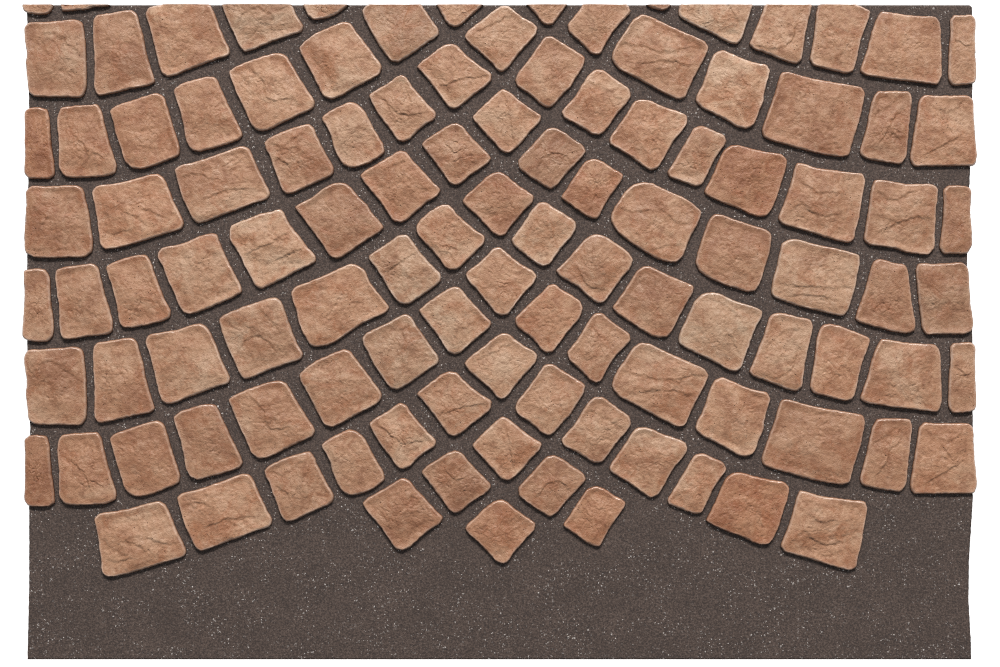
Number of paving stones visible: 111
